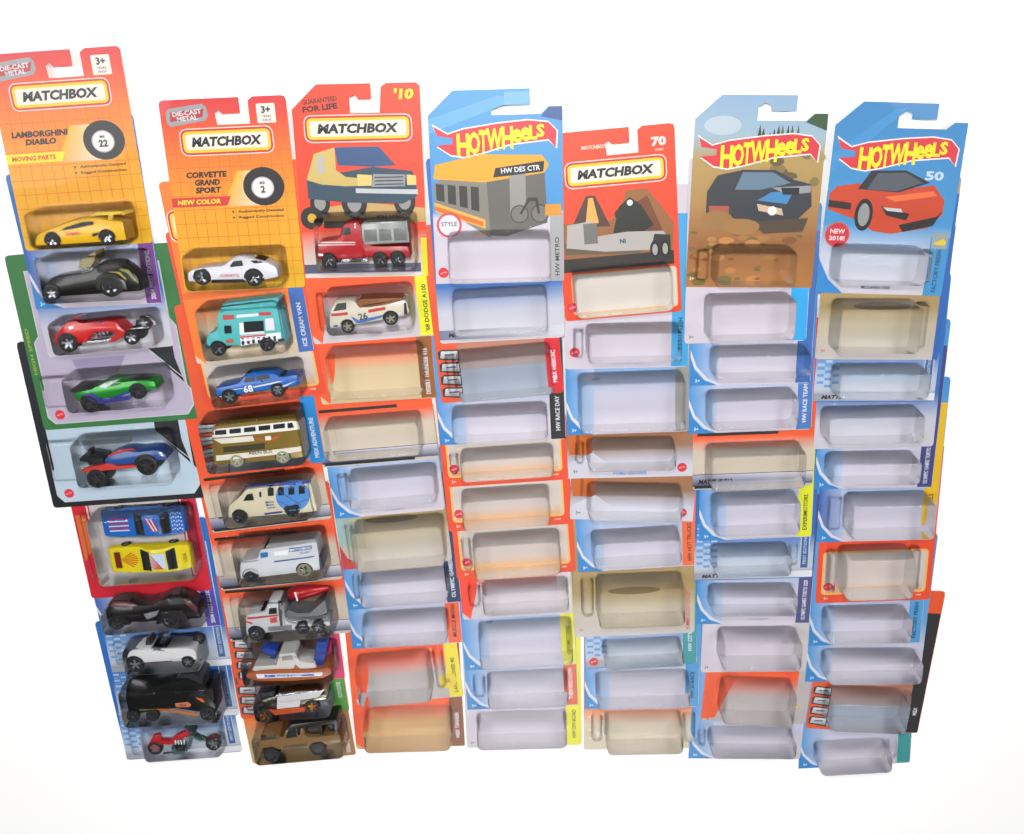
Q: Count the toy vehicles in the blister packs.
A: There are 23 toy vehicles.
